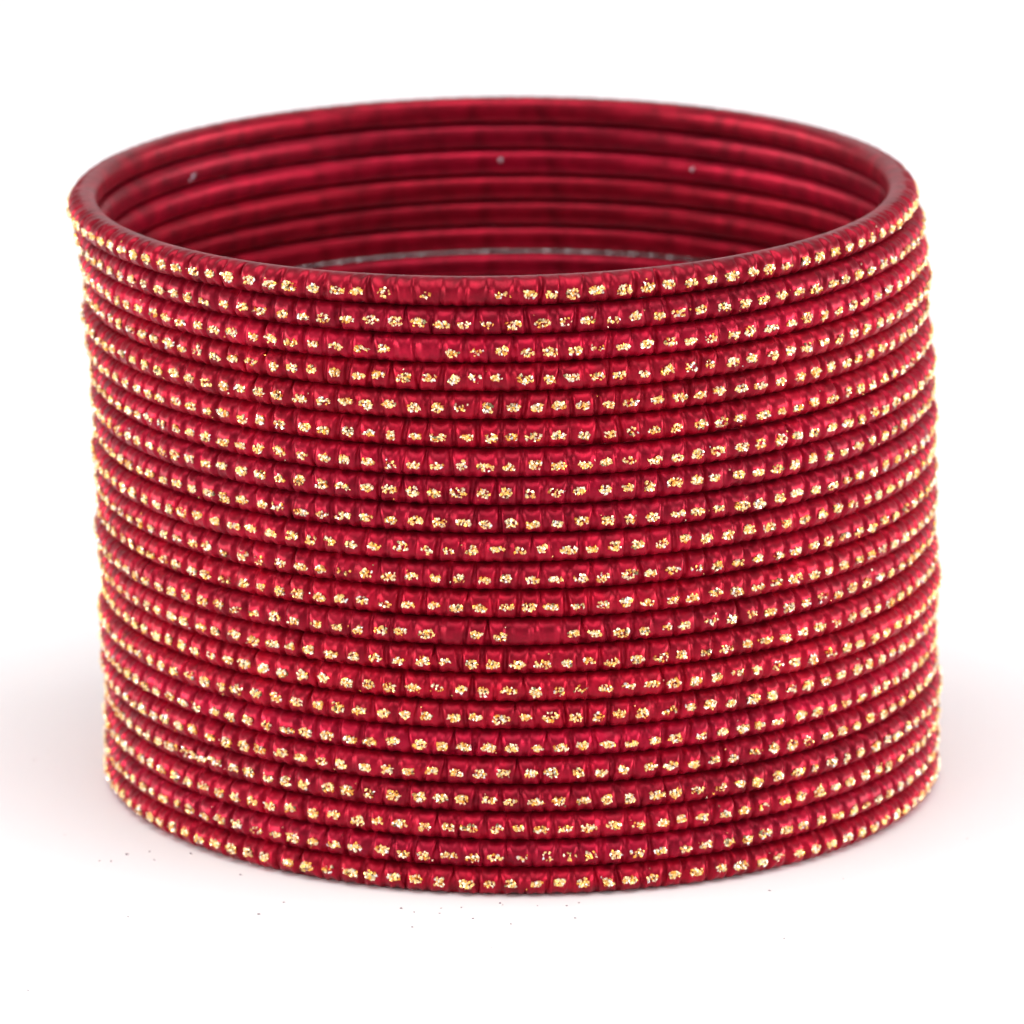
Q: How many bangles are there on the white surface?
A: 22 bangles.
